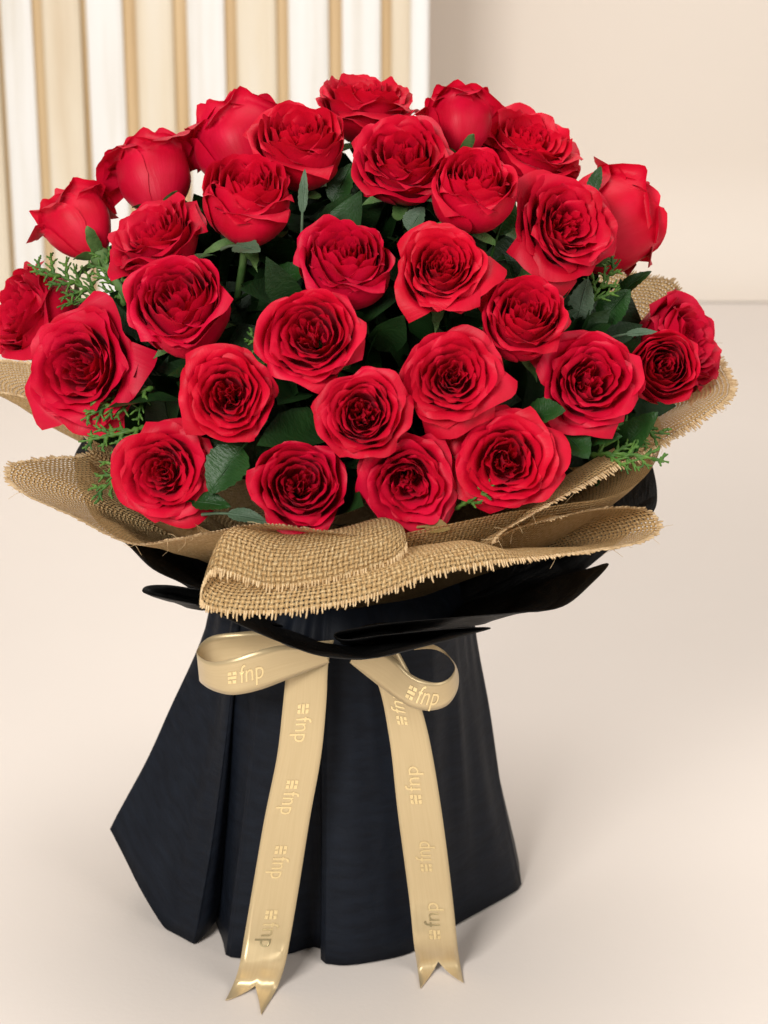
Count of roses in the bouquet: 30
